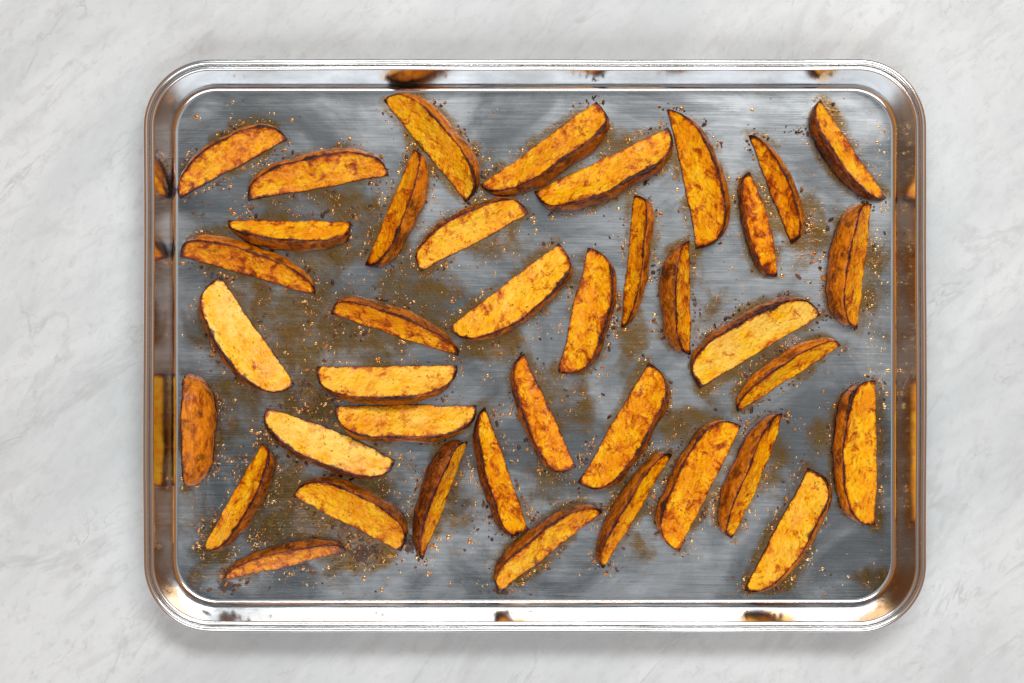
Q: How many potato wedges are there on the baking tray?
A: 39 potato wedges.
